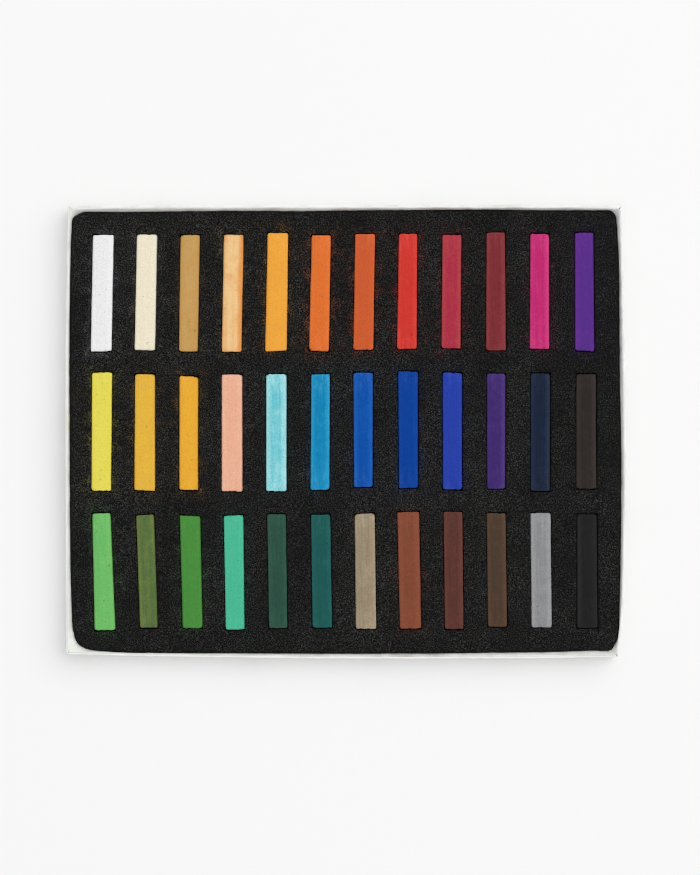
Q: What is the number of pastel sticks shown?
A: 36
